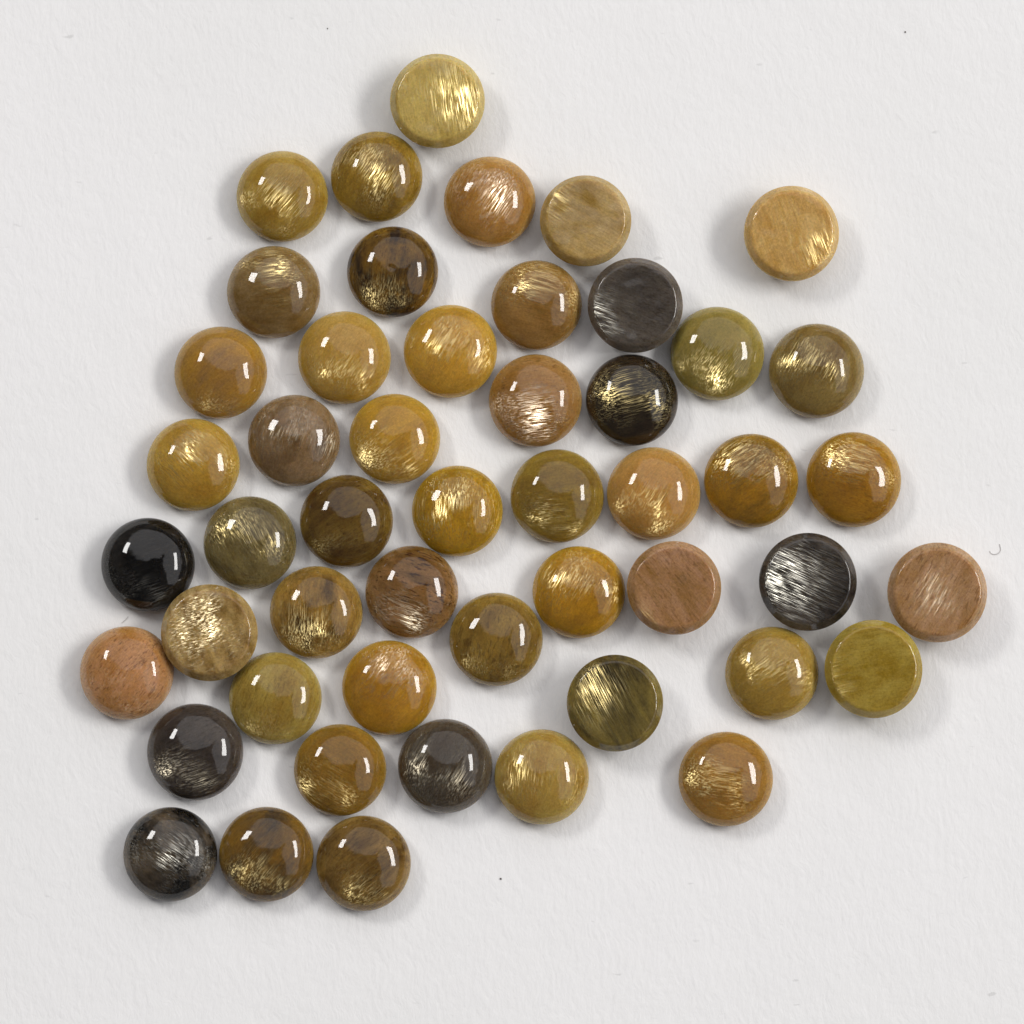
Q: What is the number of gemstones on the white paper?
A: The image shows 50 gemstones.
